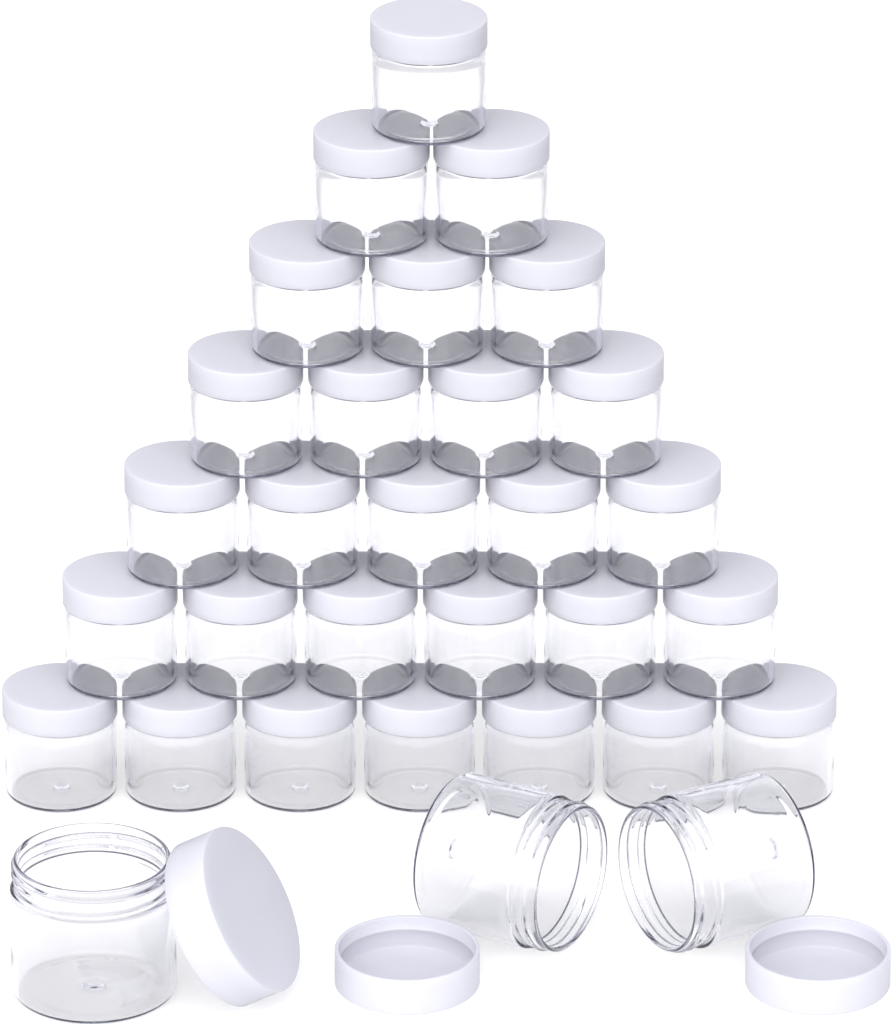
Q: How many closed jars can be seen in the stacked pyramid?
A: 28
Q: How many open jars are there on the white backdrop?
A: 3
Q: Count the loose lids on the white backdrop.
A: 3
